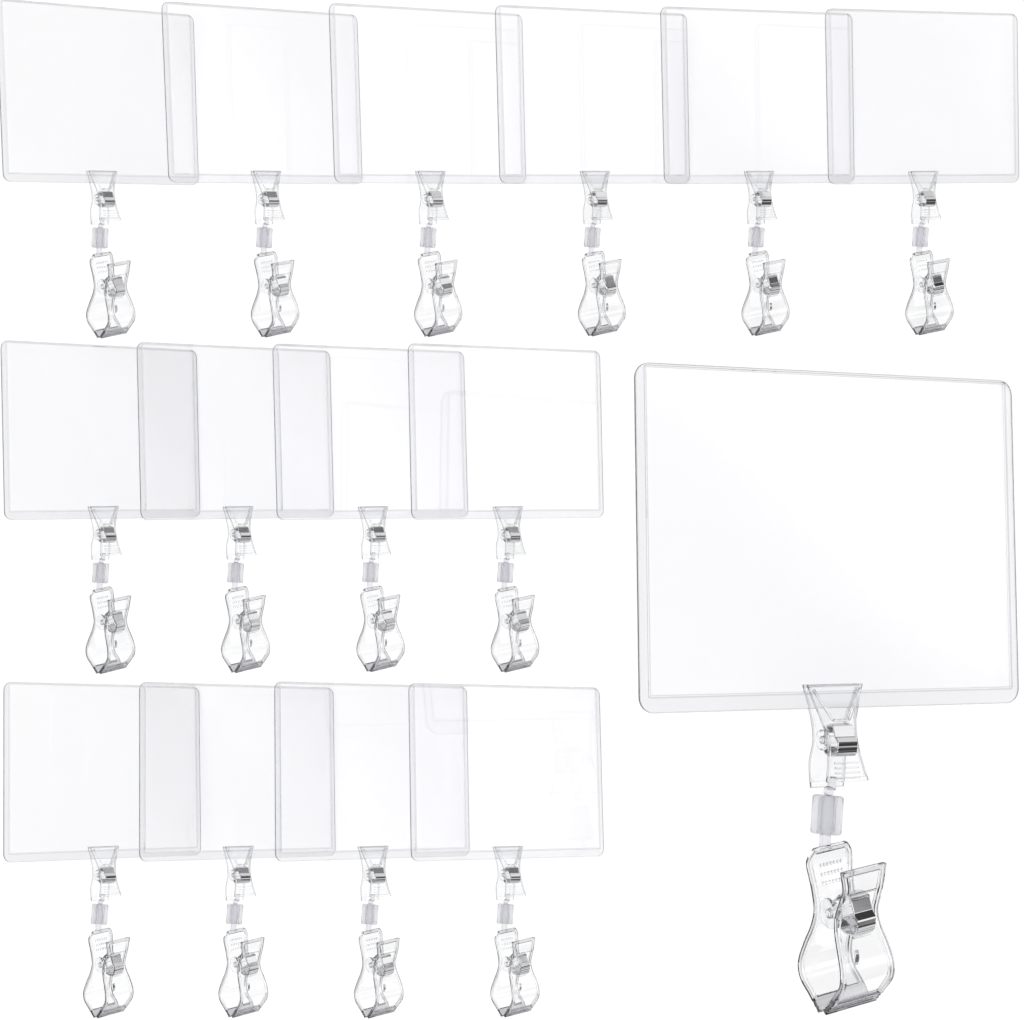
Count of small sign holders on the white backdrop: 14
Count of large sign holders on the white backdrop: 1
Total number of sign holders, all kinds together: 15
